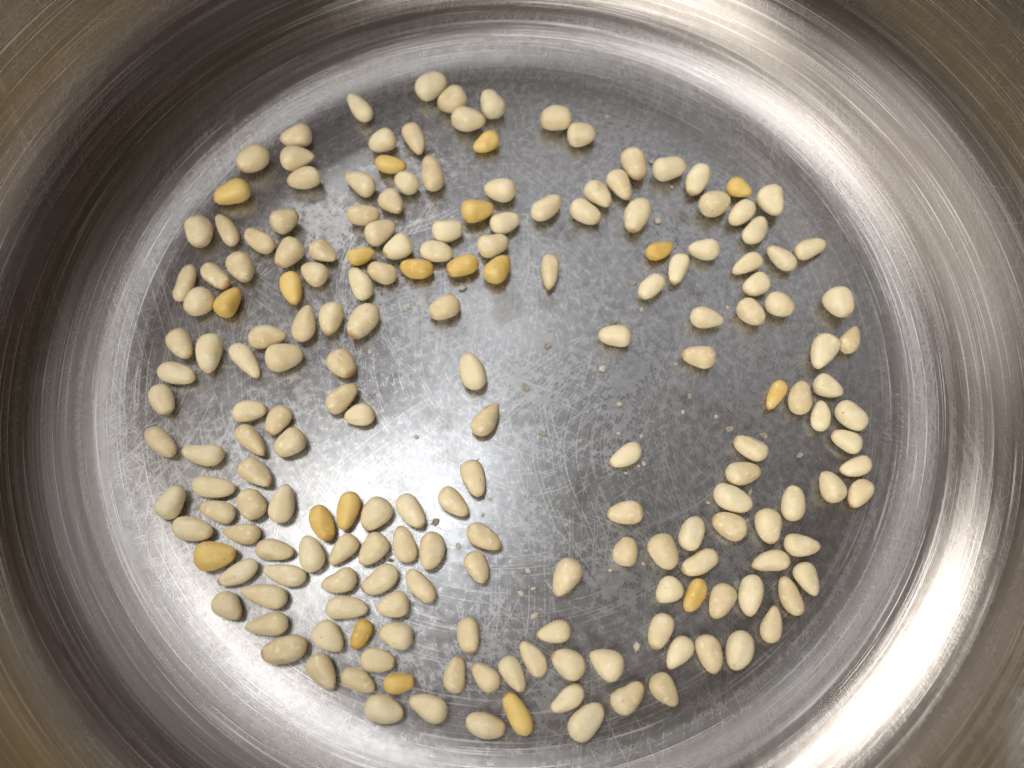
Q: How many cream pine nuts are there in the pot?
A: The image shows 172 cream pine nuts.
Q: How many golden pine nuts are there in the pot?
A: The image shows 20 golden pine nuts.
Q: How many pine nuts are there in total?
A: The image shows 192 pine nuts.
